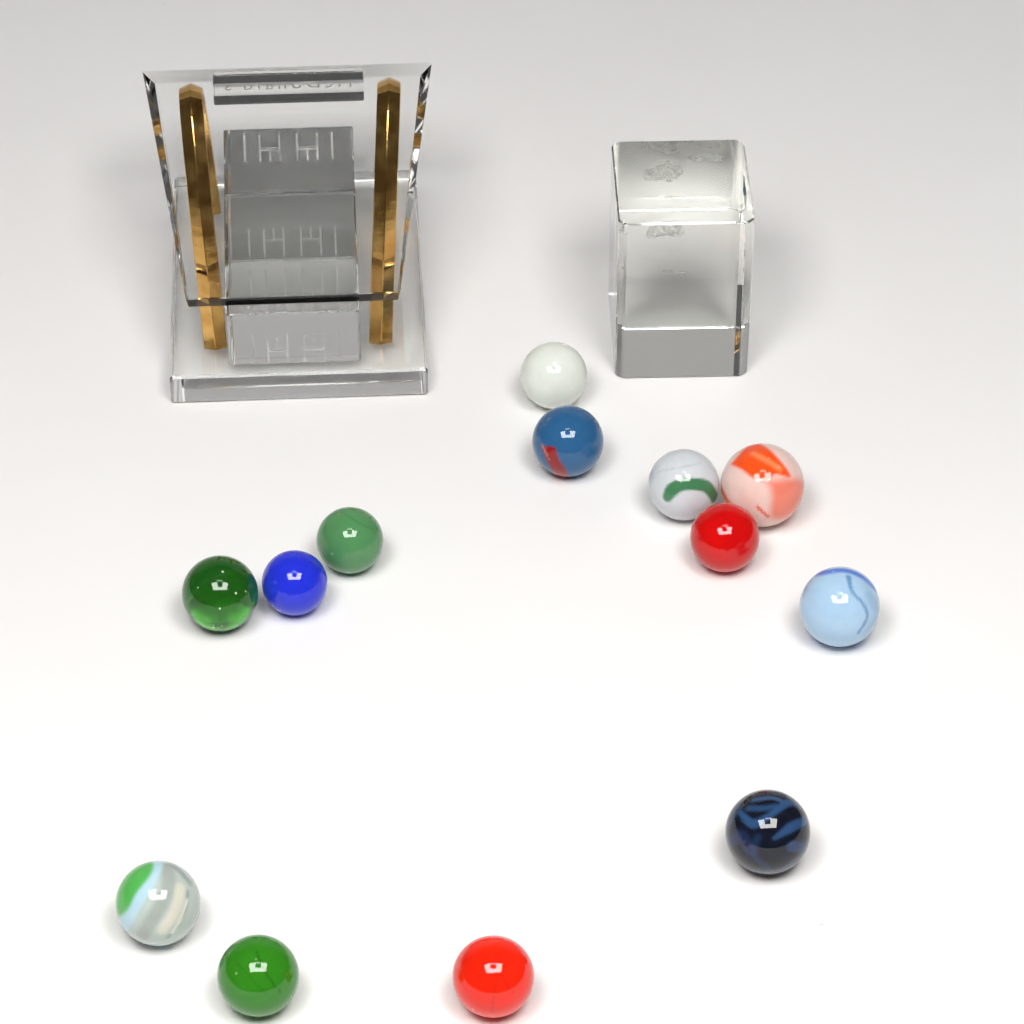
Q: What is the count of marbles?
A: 13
